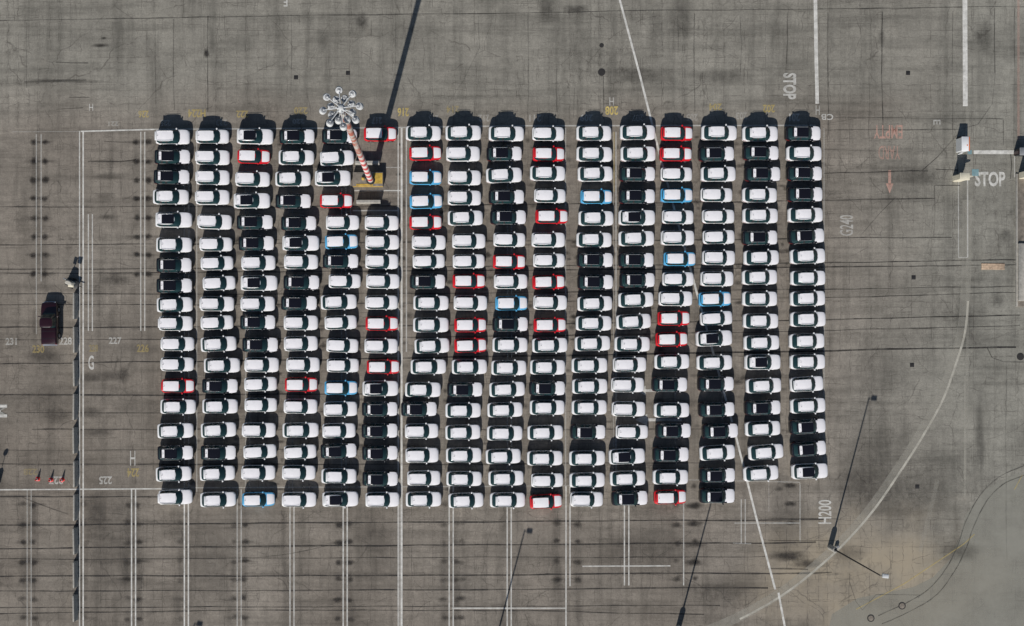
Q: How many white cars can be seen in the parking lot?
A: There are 192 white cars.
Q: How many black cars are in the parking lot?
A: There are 58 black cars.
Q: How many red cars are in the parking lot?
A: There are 23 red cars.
